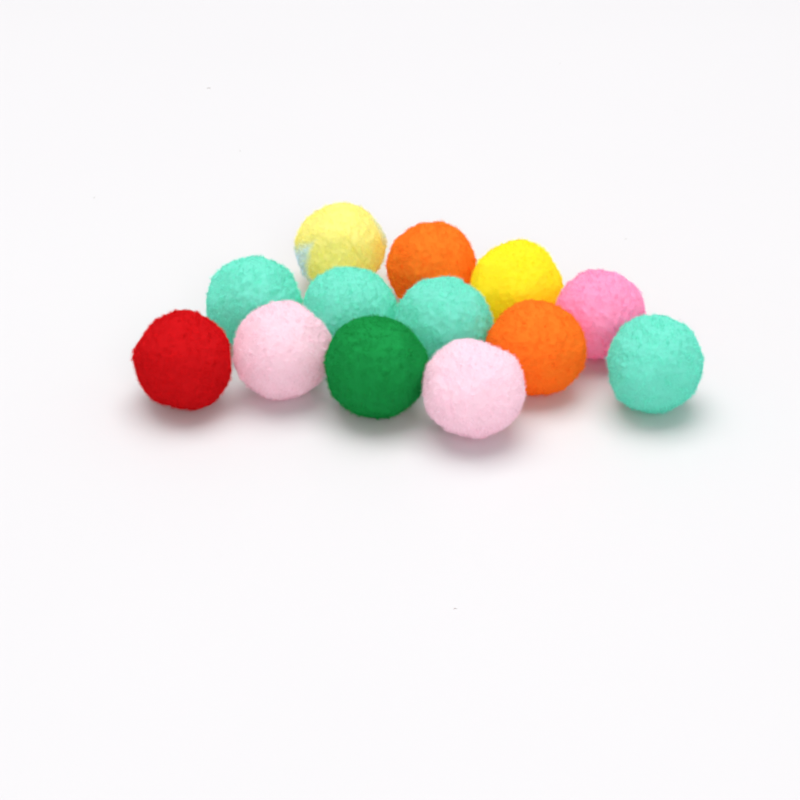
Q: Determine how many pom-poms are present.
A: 13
